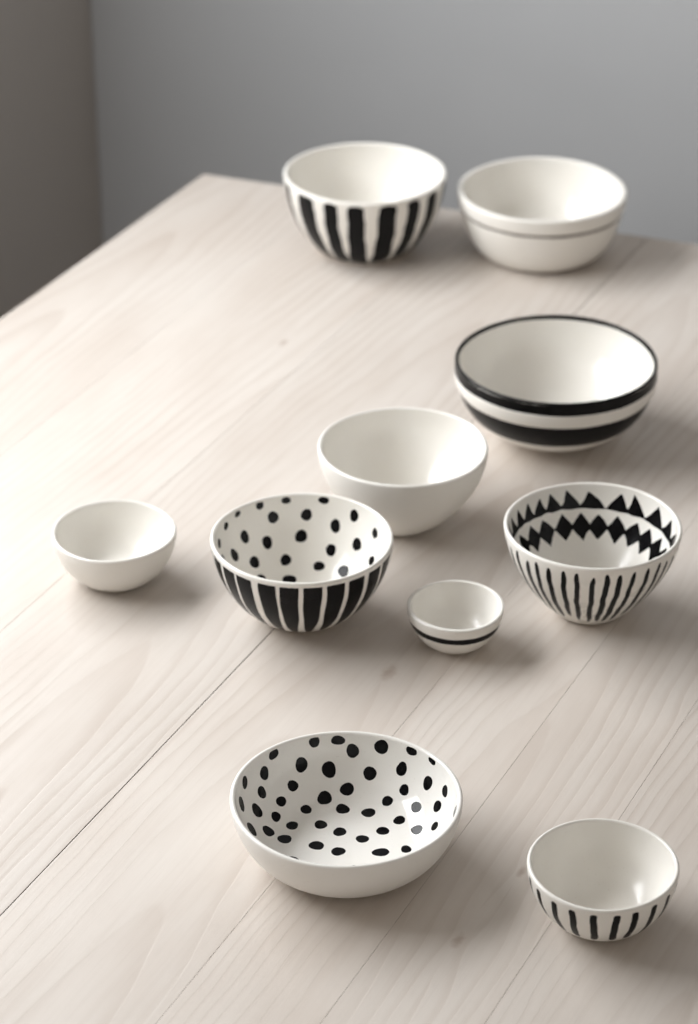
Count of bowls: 10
